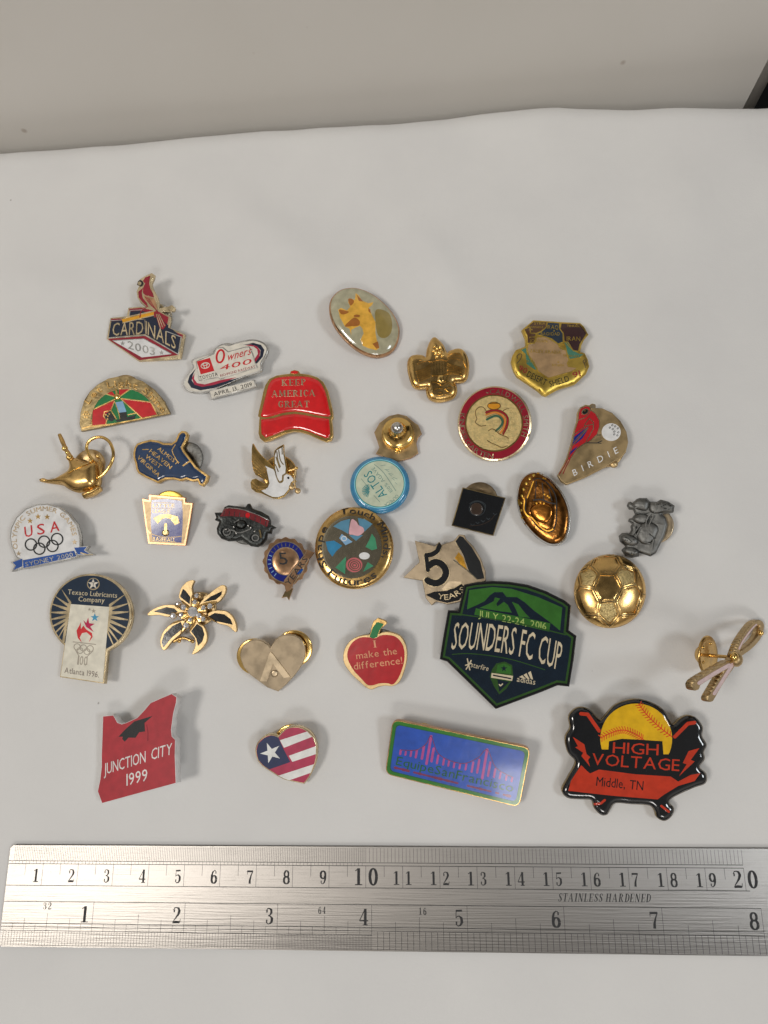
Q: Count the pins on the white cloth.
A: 34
